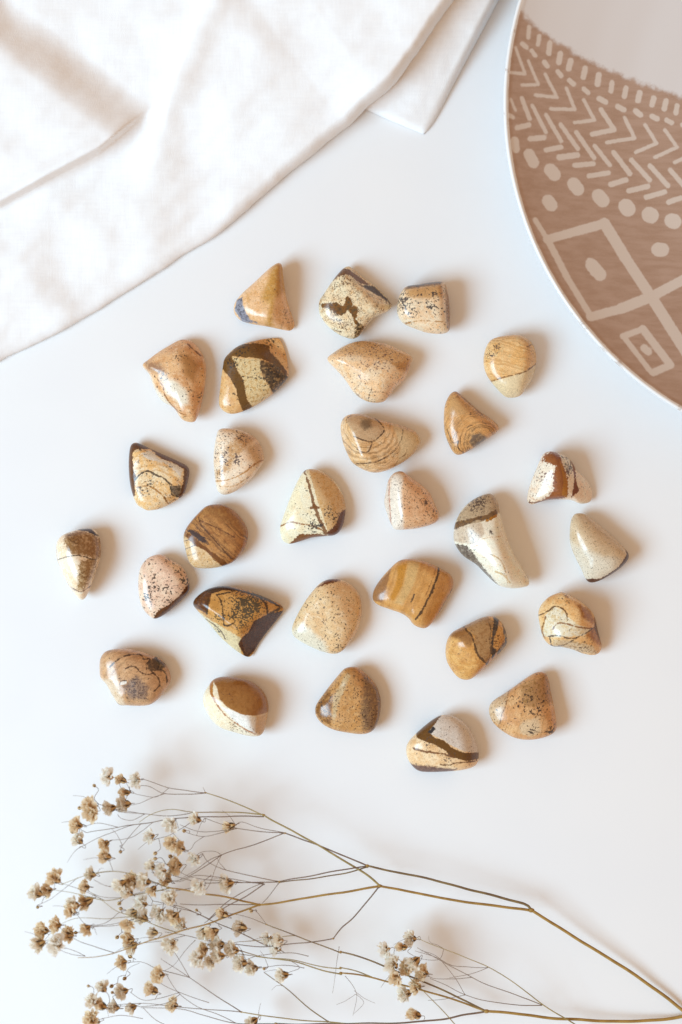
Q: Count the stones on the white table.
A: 29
